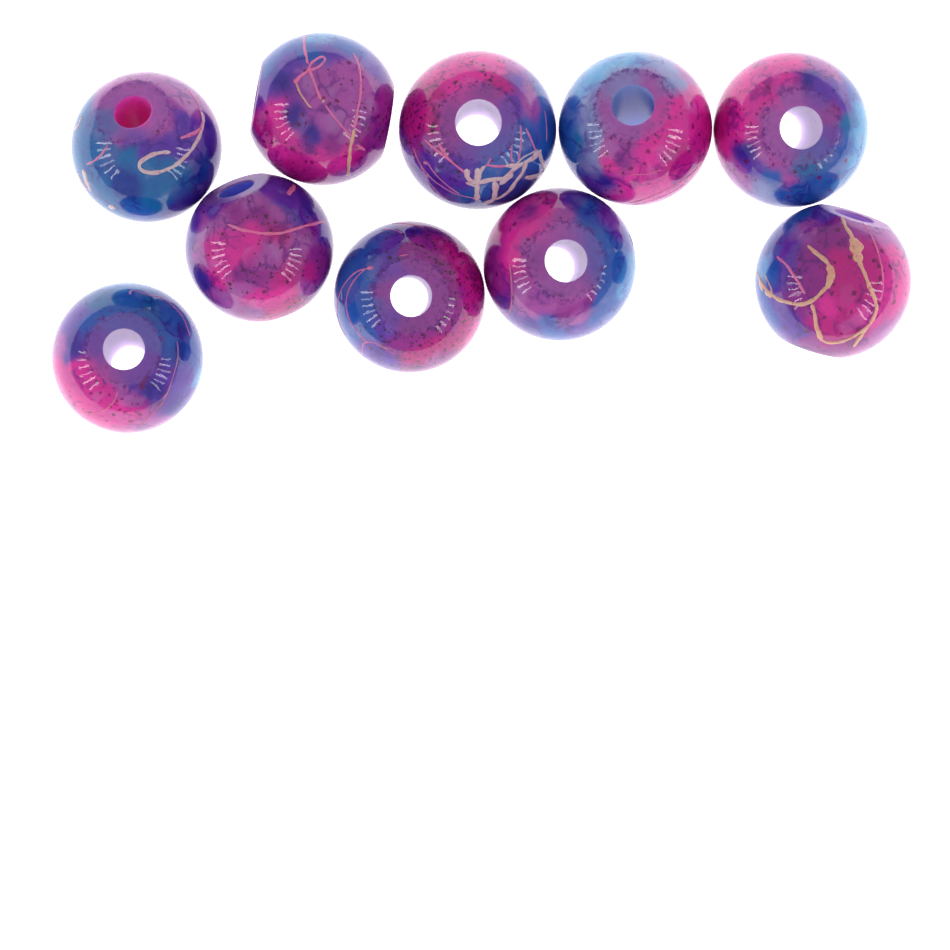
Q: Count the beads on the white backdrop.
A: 10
